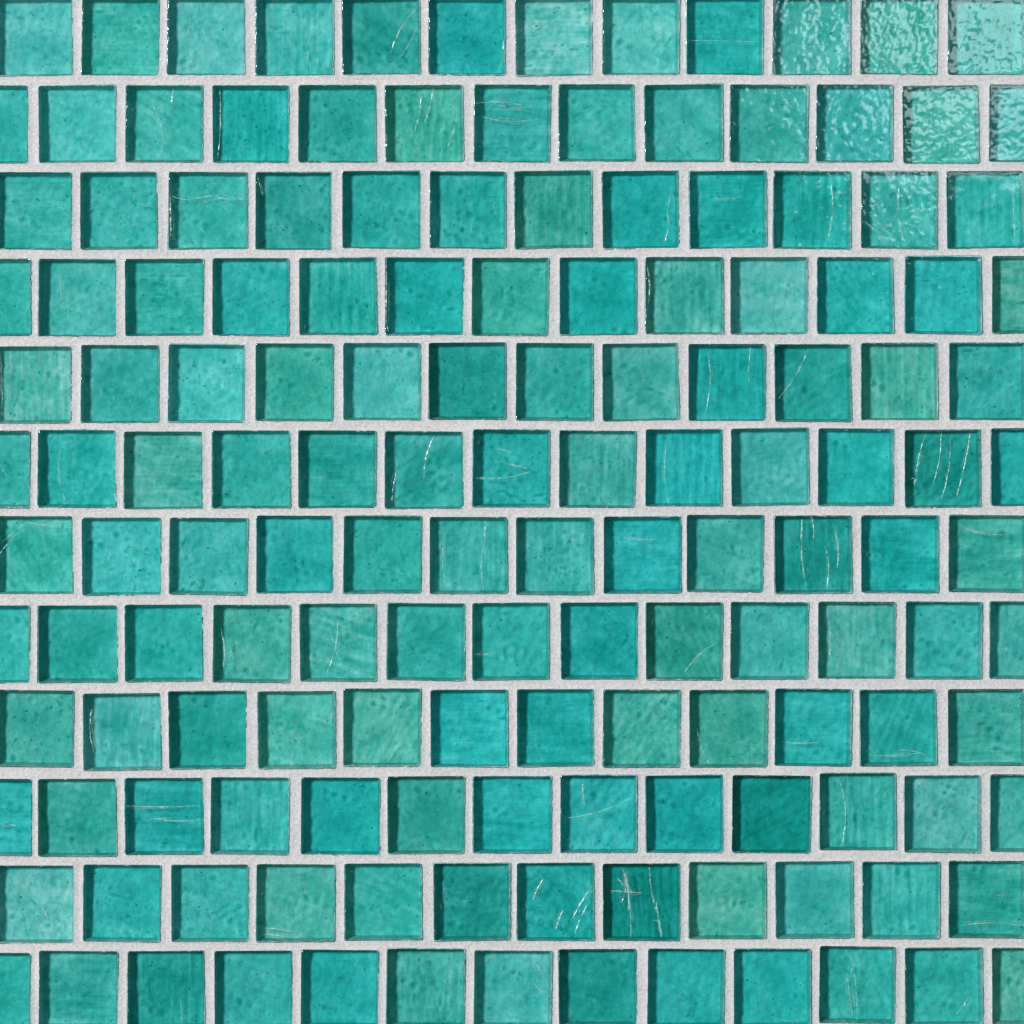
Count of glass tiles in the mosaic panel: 150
